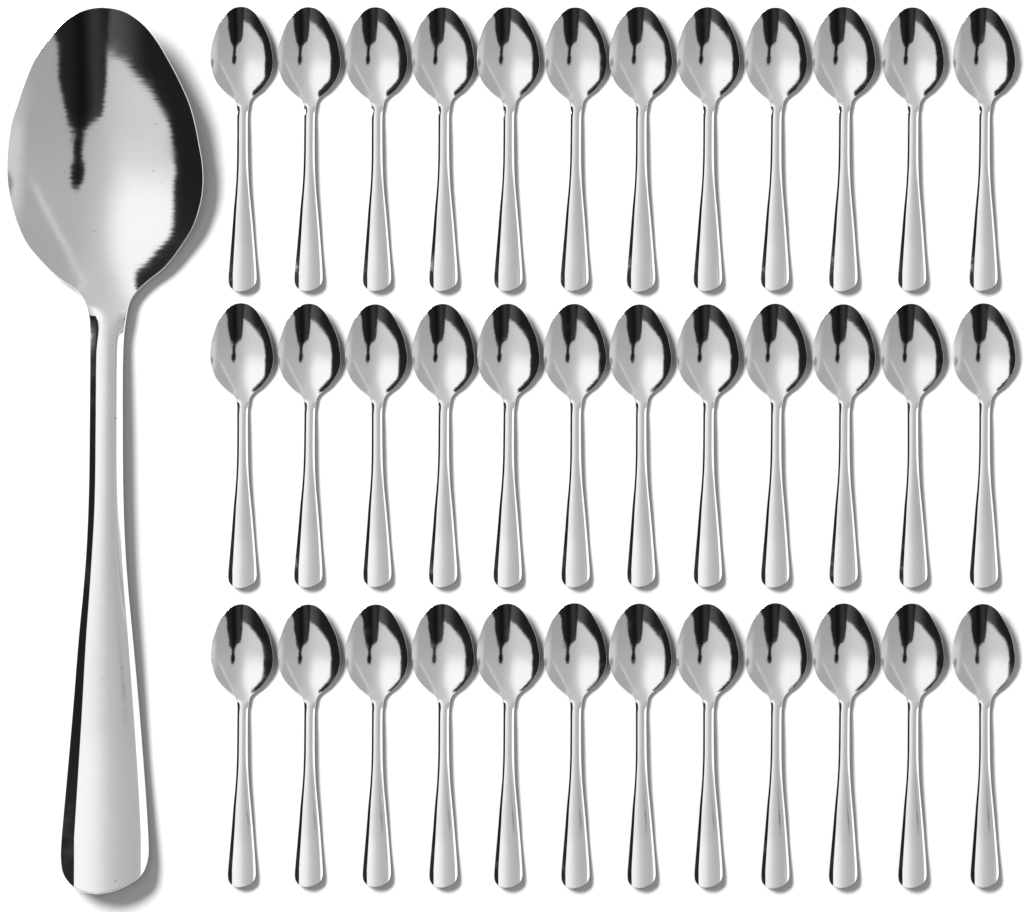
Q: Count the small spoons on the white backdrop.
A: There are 36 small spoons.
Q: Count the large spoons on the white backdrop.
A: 1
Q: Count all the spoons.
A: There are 37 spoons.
